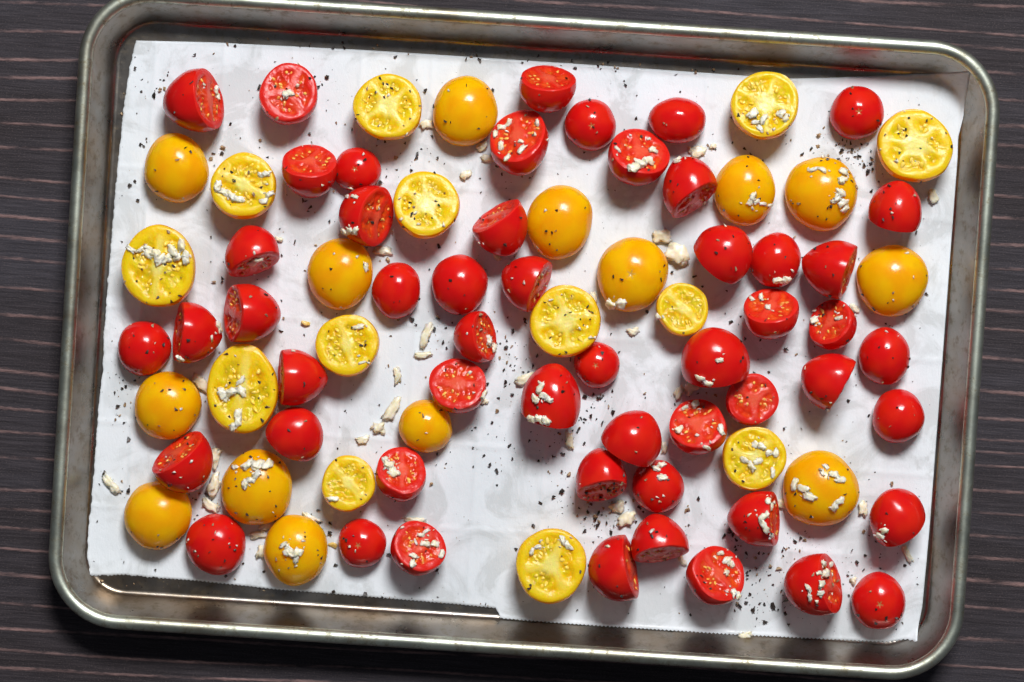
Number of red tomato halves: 53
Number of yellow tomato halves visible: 27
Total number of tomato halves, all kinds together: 80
